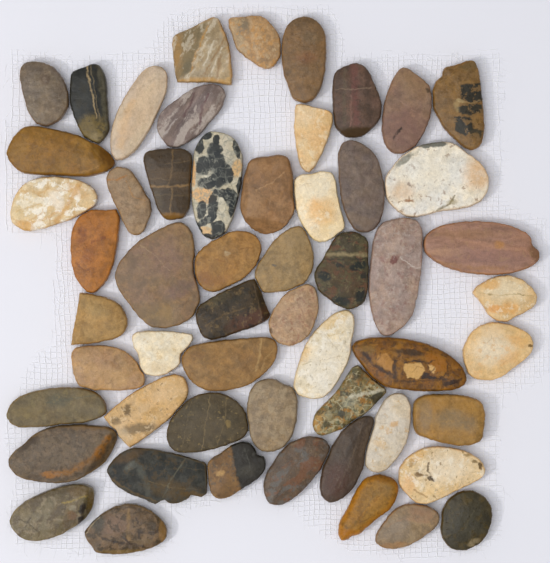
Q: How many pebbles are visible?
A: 55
